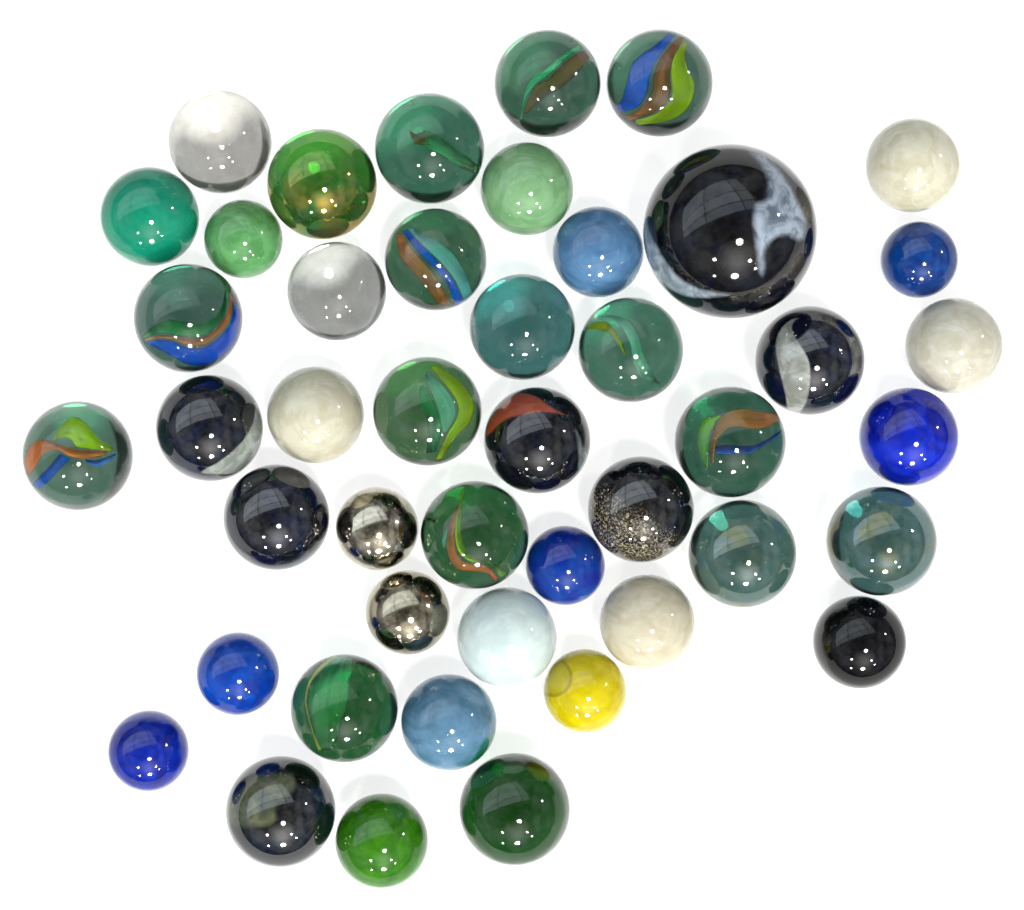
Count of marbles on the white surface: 45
